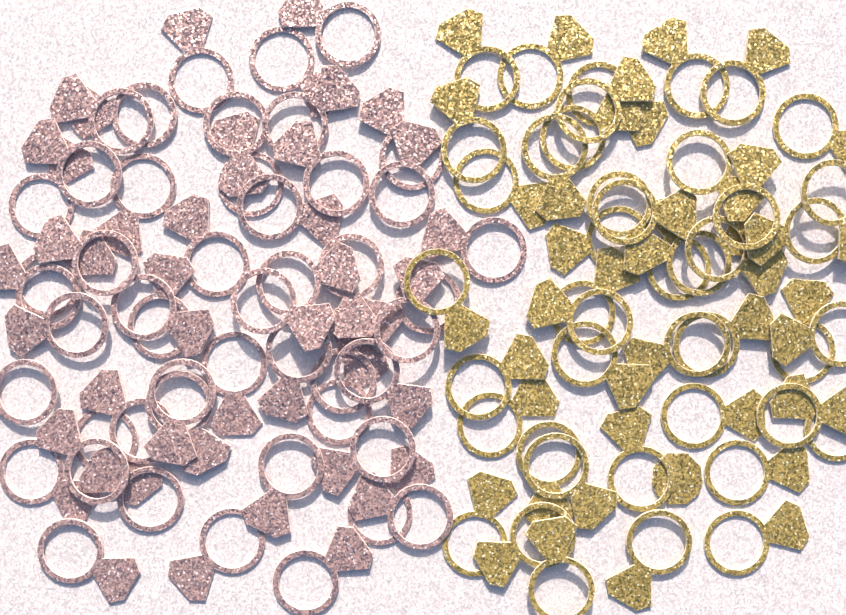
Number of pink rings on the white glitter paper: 48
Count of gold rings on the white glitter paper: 43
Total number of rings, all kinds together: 91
